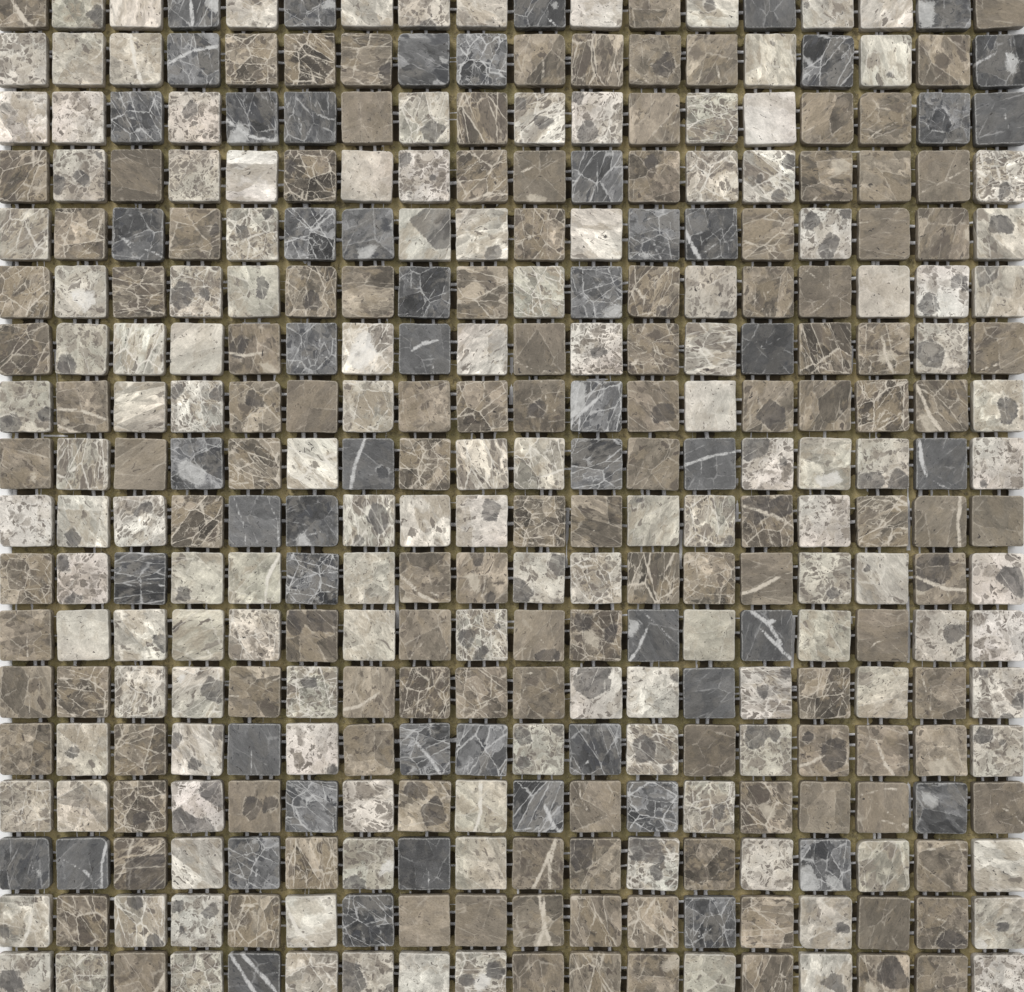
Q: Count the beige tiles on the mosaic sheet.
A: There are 140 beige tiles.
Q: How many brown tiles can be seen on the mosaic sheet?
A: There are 129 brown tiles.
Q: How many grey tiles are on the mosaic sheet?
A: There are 55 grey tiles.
